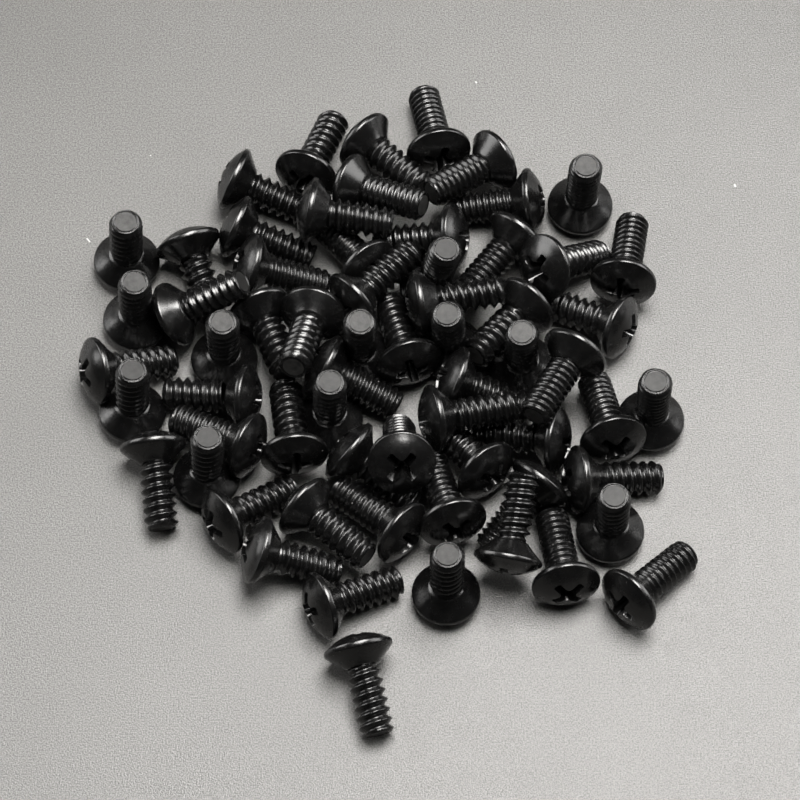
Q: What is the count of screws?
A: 64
